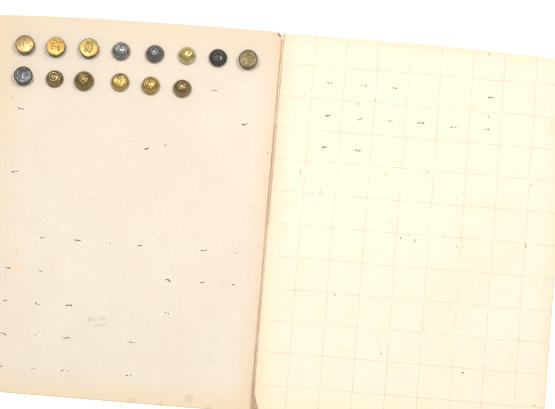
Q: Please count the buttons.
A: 14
